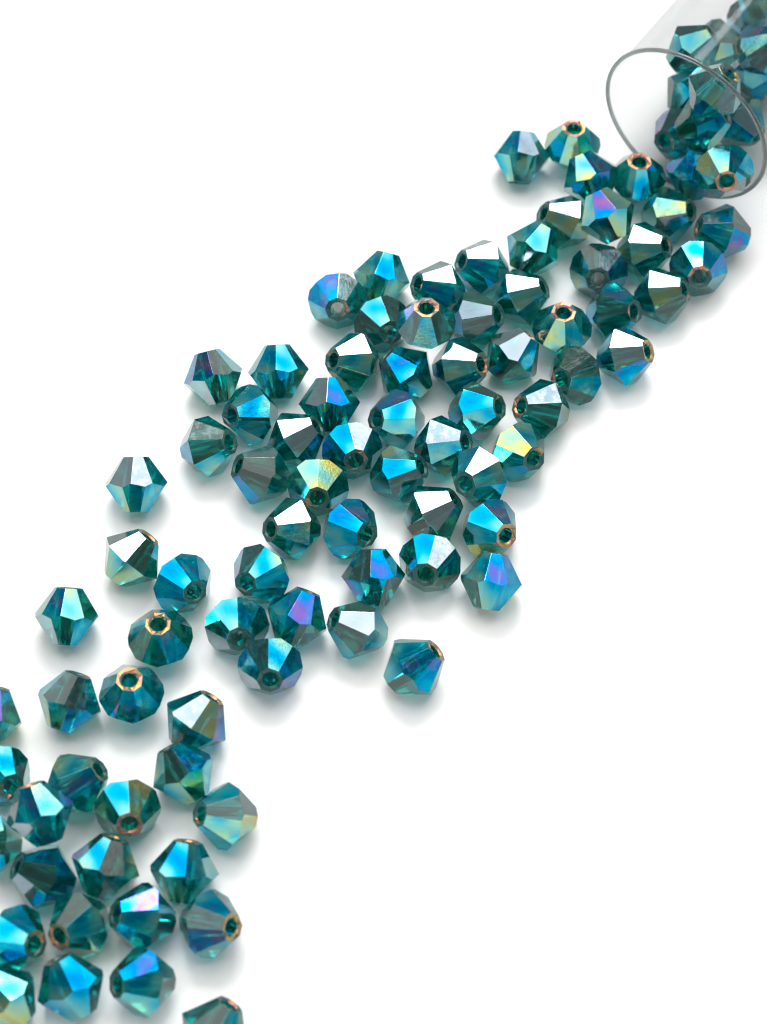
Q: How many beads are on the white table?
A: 98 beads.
